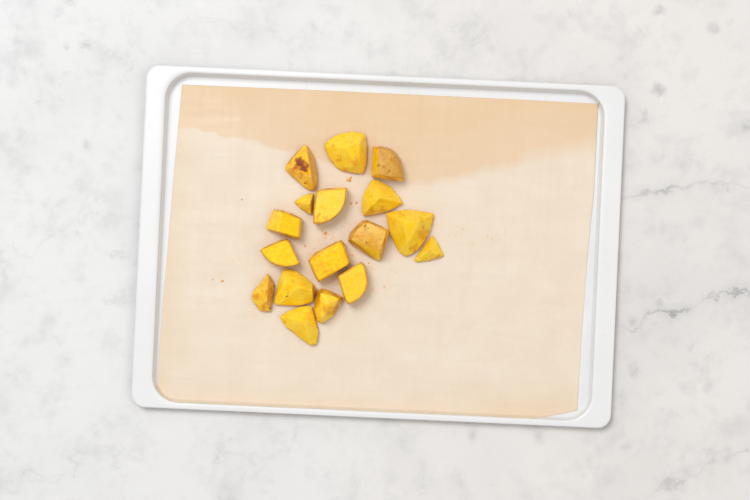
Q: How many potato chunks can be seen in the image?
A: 17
